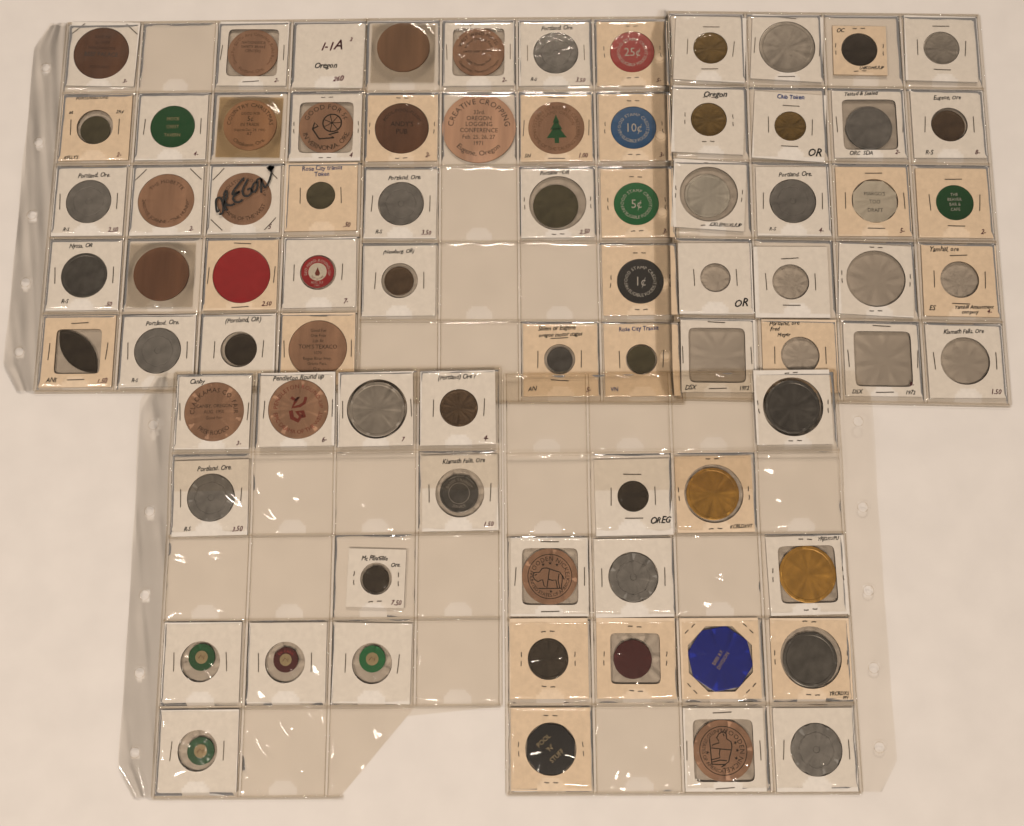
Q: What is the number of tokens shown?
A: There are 69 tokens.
